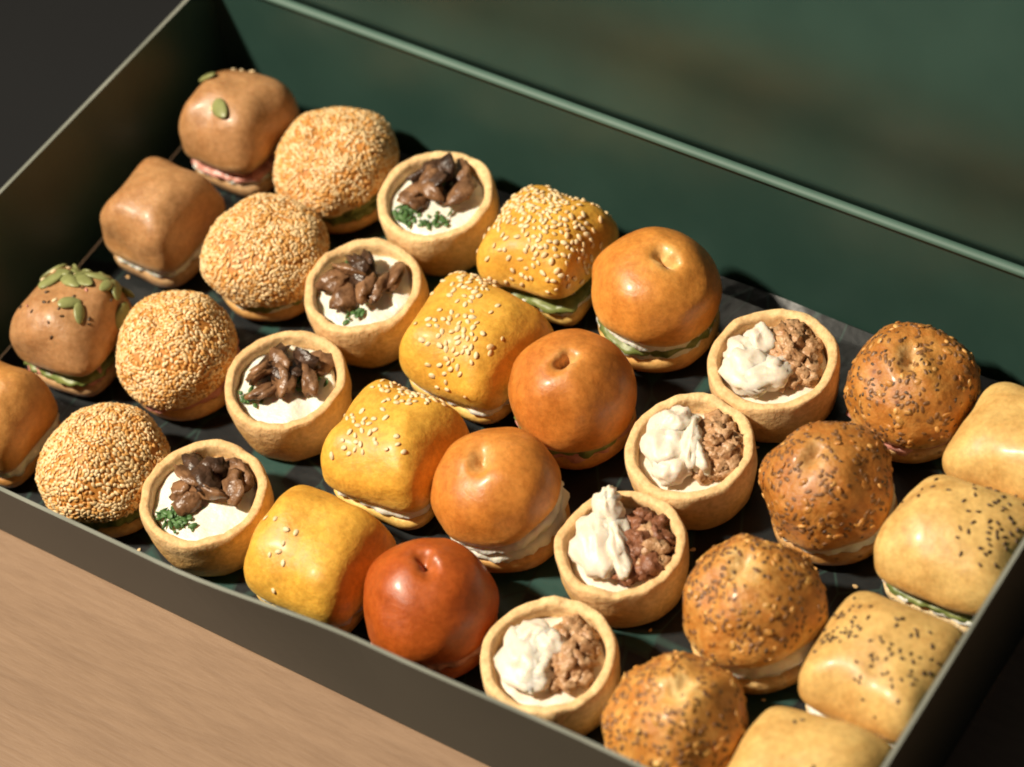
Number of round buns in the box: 12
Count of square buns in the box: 12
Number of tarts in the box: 8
